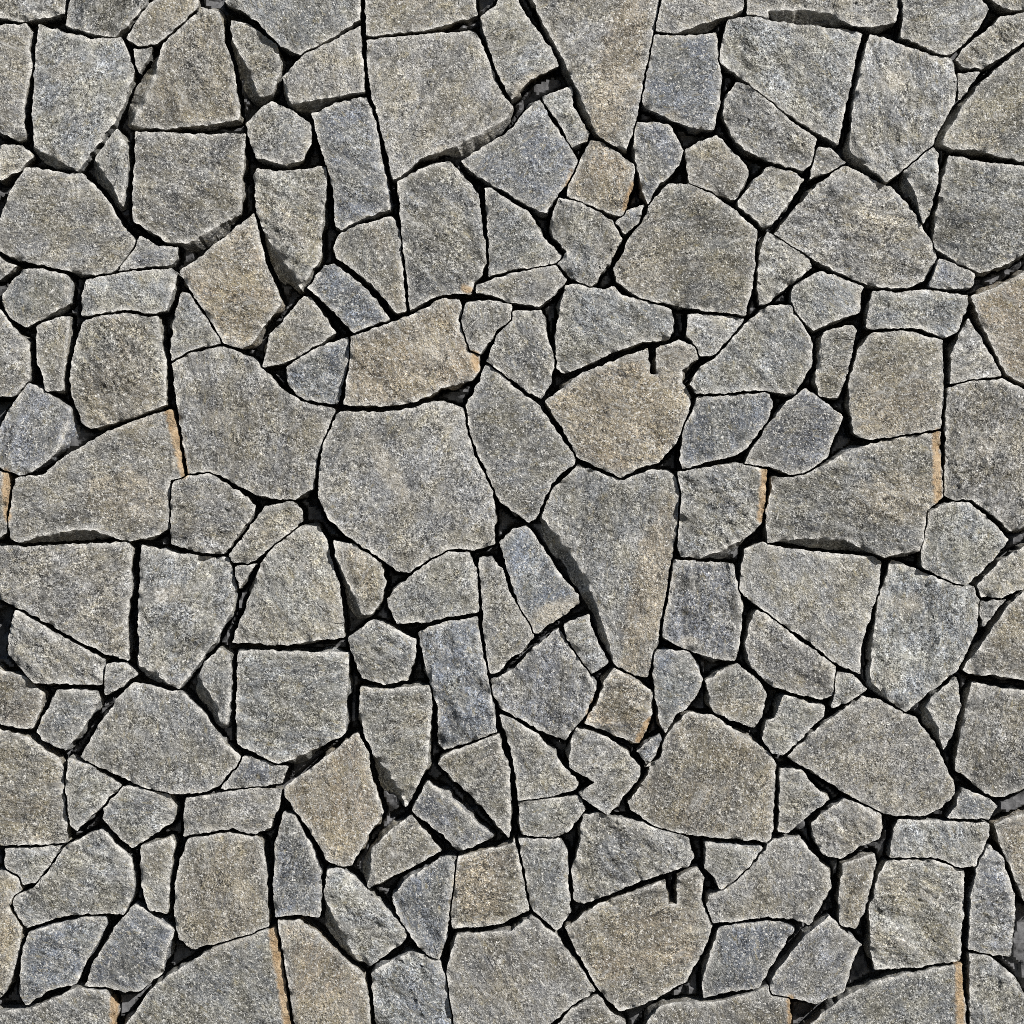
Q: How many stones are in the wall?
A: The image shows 175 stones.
